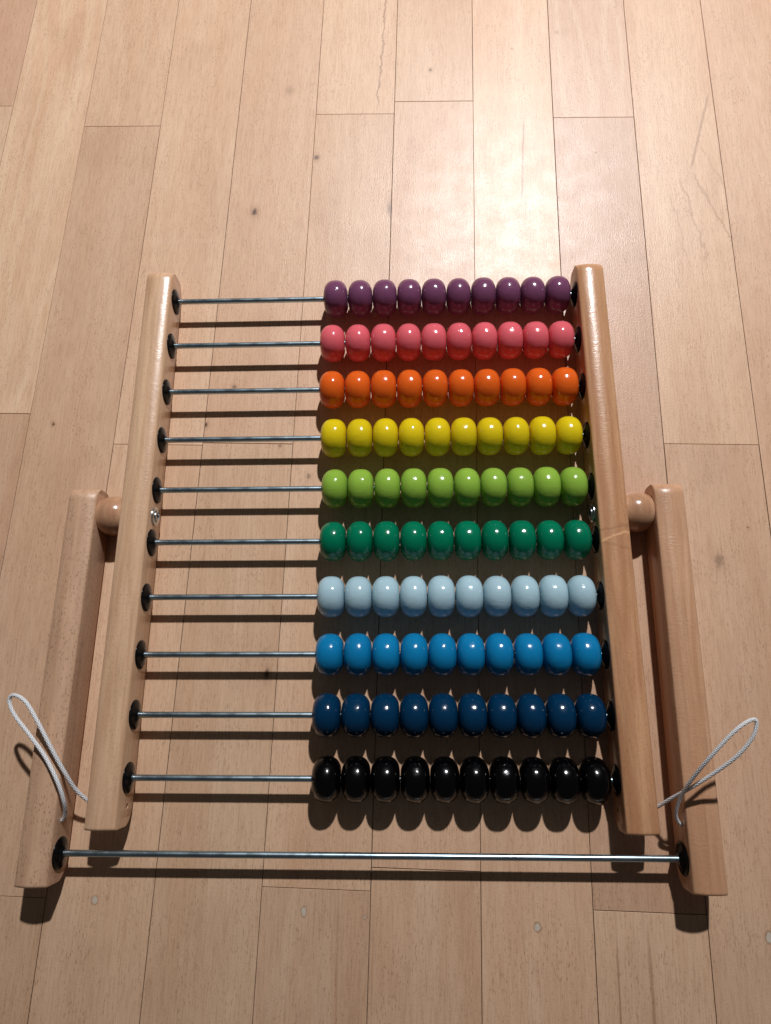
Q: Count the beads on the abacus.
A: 100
